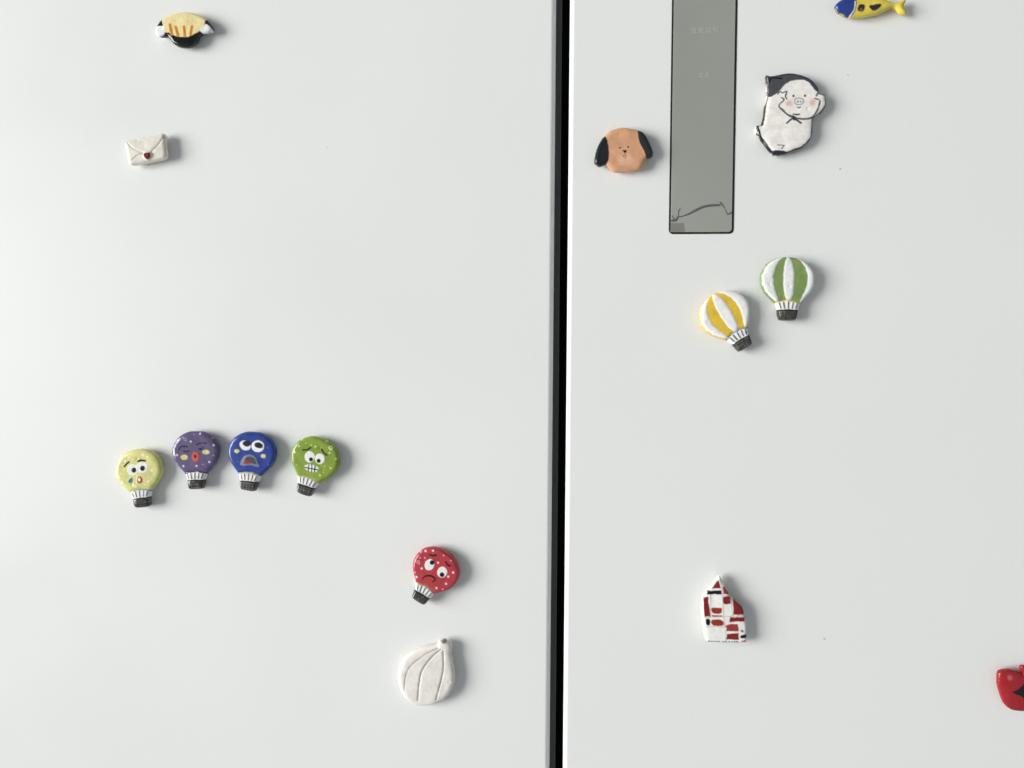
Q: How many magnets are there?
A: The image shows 15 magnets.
